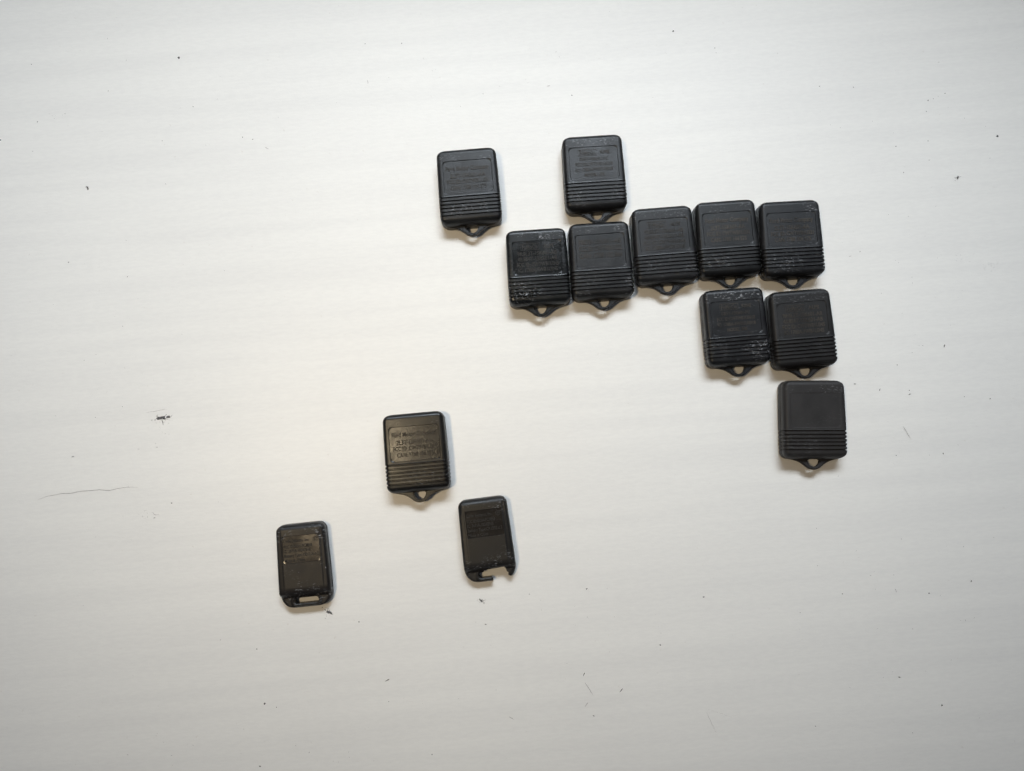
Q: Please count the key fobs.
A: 13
